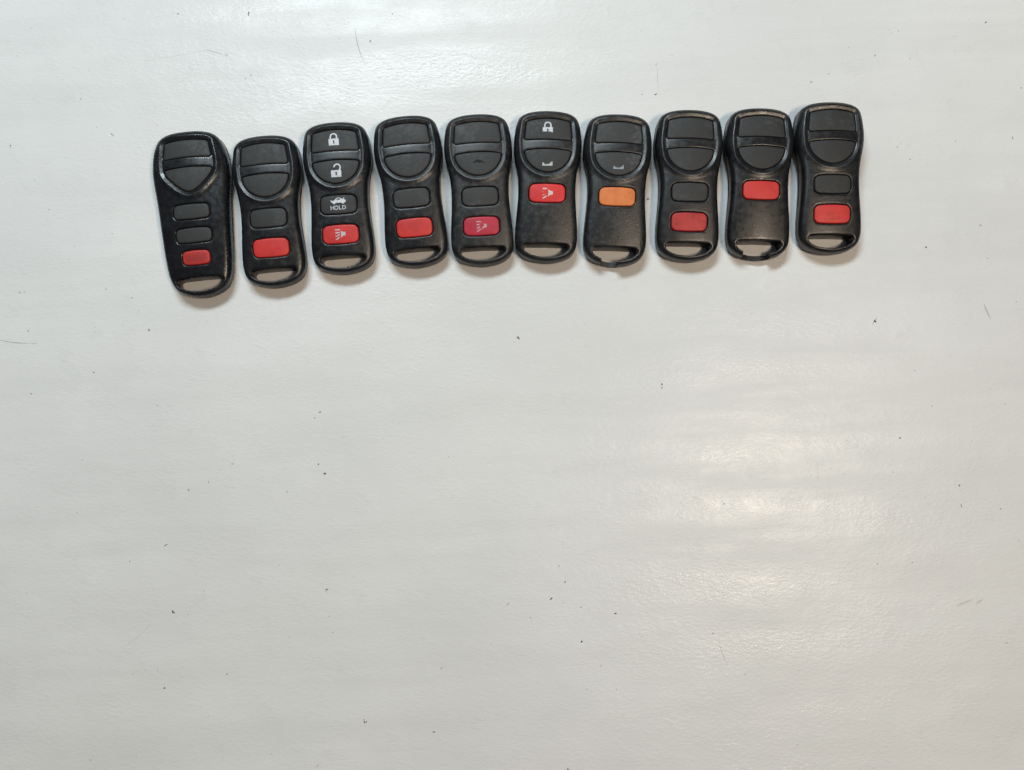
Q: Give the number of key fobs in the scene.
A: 10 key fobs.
